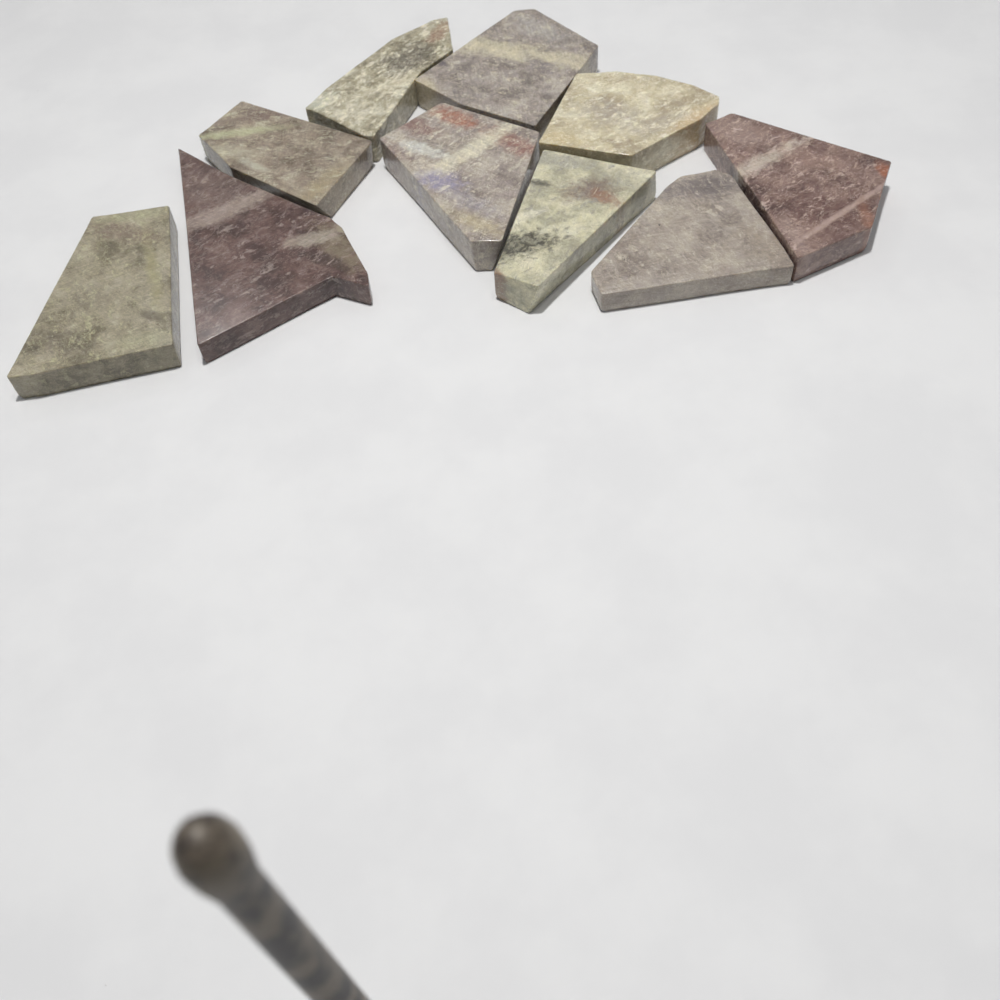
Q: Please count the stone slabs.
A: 10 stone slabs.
